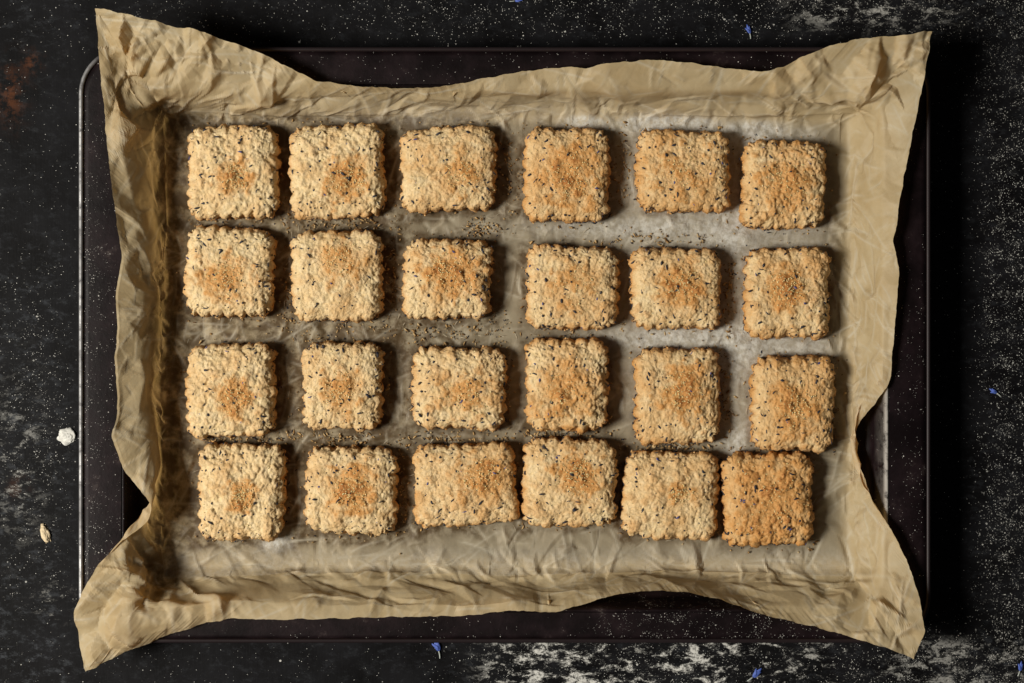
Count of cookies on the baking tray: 24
